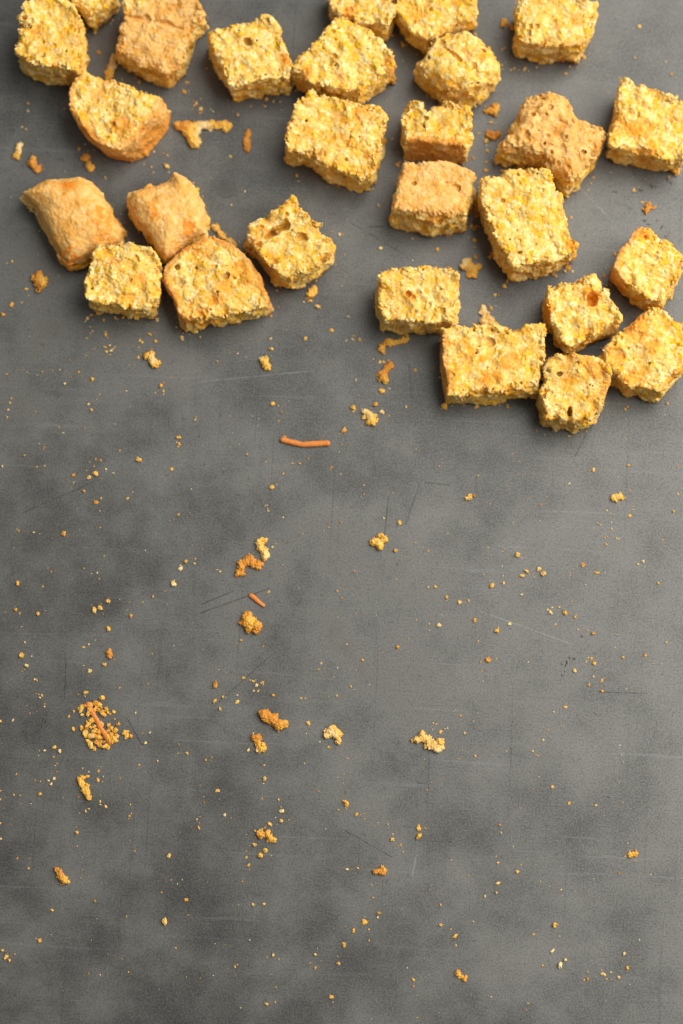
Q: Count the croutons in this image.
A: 27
